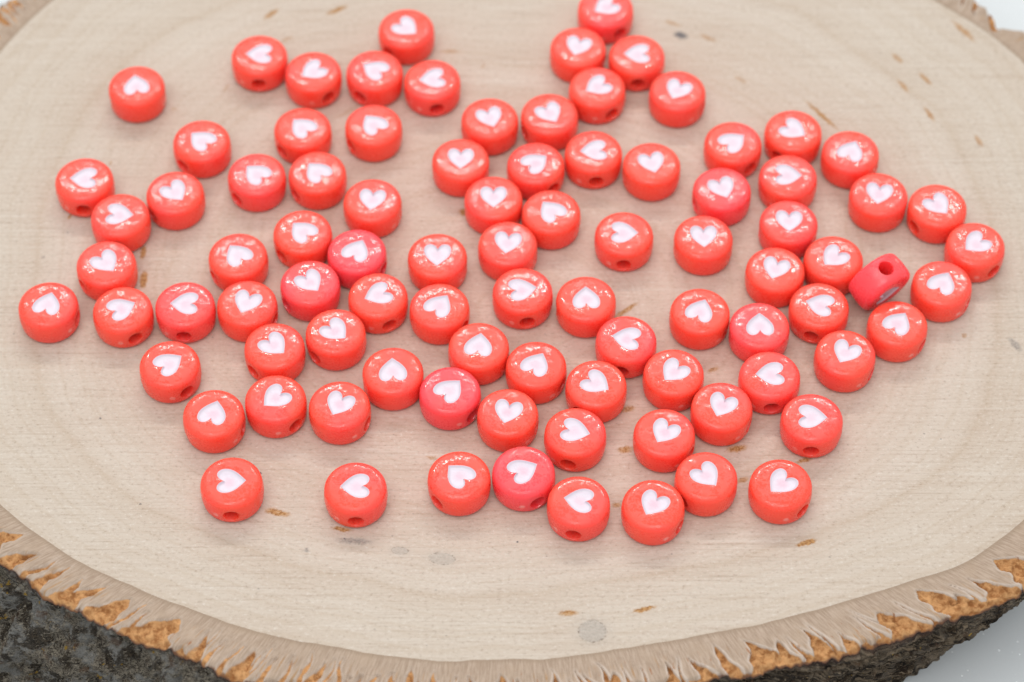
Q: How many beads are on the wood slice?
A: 90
